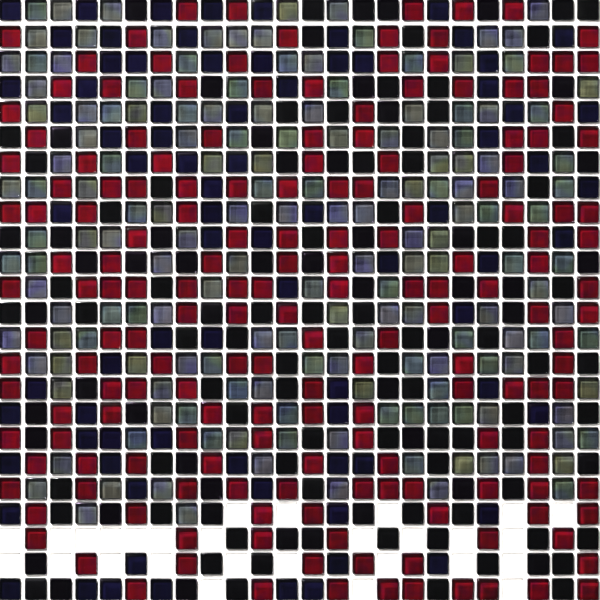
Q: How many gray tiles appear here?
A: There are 166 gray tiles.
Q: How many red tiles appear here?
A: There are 176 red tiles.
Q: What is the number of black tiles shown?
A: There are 126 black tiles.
